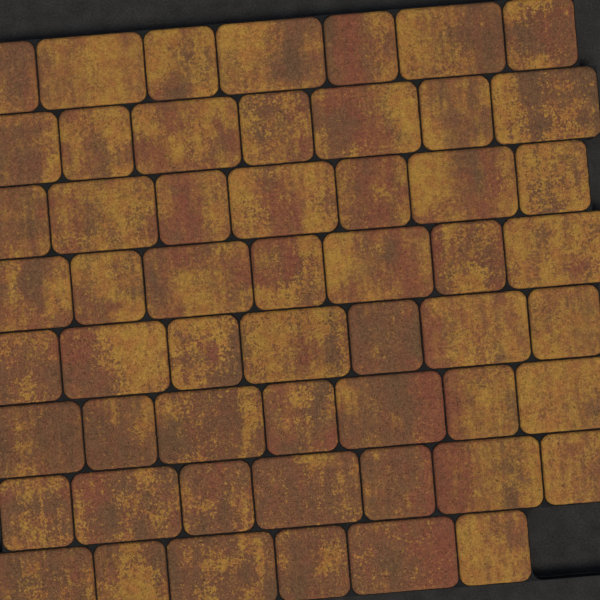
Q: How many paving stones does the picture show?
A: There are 55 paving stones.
